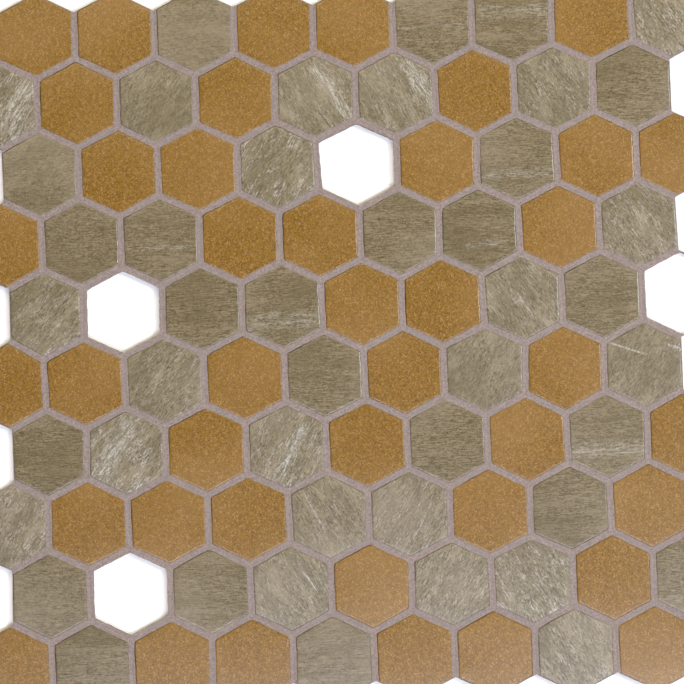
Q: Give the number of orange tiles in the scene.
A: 41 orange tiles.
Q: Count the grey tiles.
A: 45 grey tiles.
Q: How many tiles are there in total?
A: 86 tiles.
